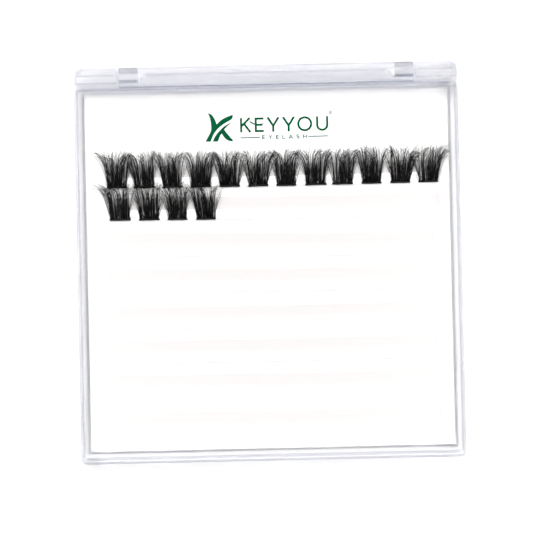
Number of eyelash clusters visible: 16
